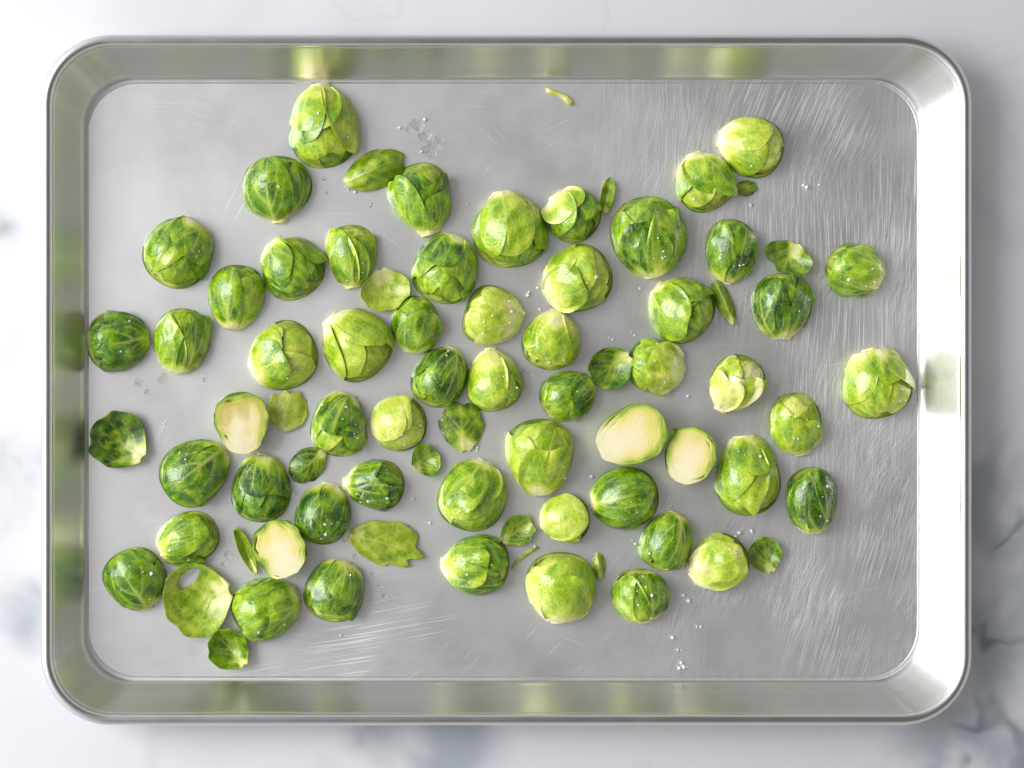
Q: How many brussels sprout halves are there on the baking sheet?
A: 57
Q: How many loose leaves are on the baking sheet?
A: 19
